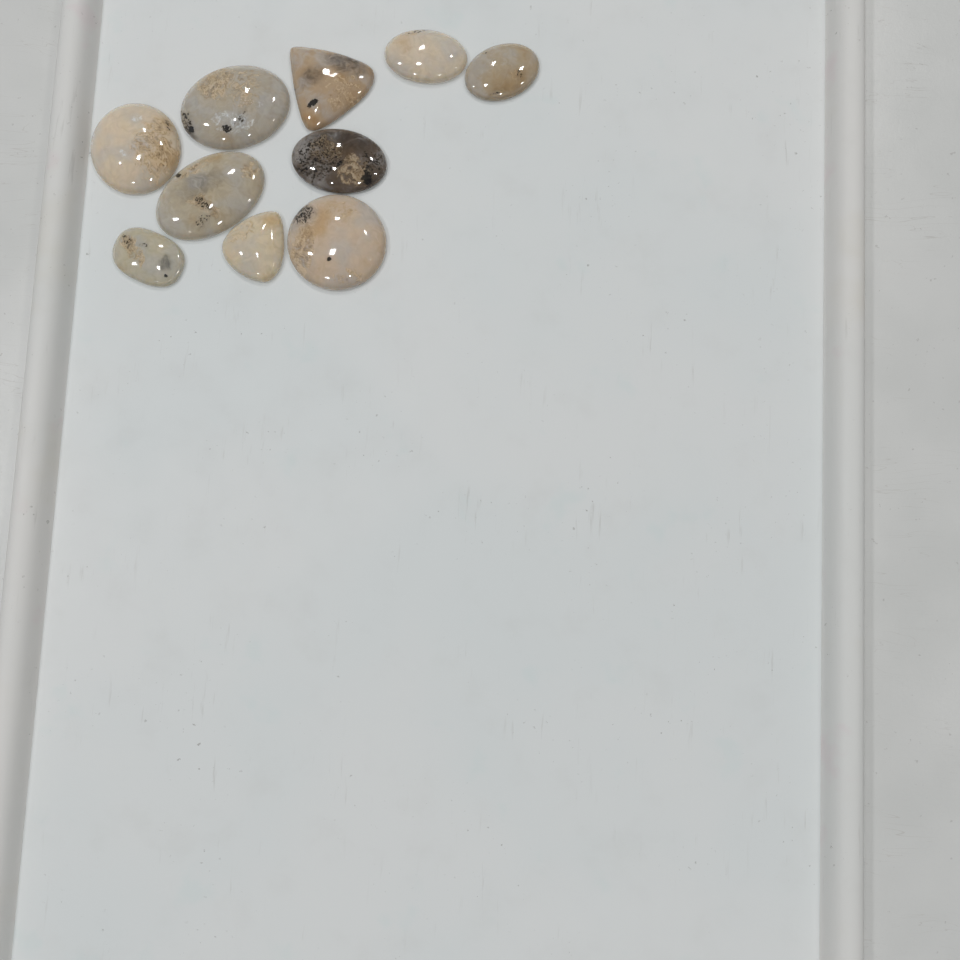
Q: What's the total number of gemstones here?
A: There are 10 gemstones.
